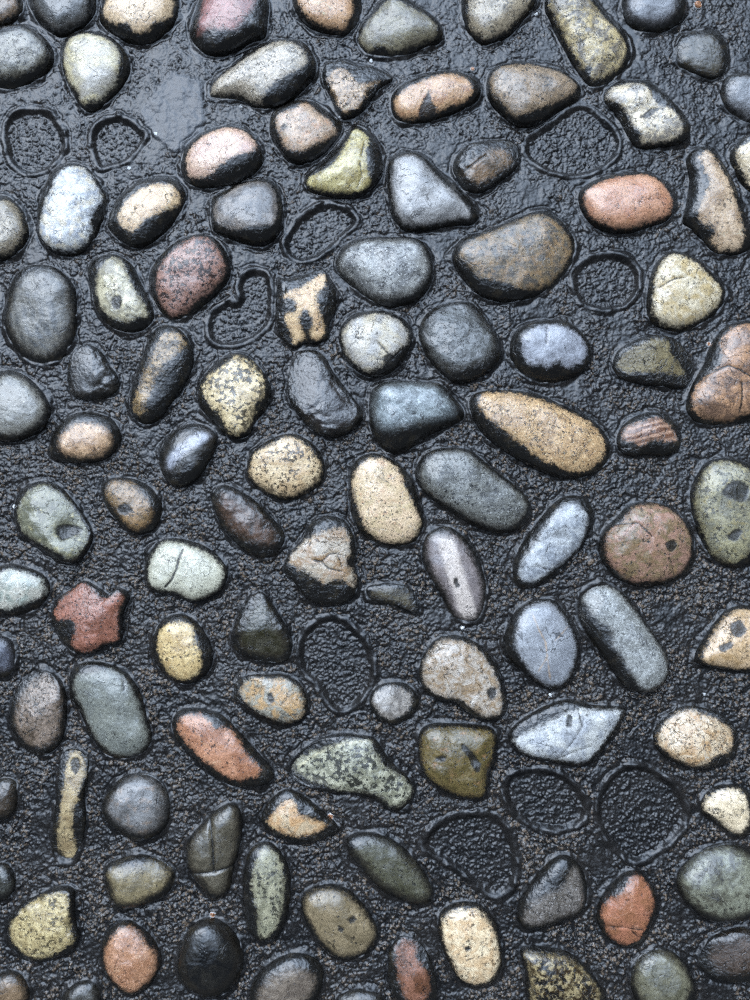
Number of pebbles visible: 109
